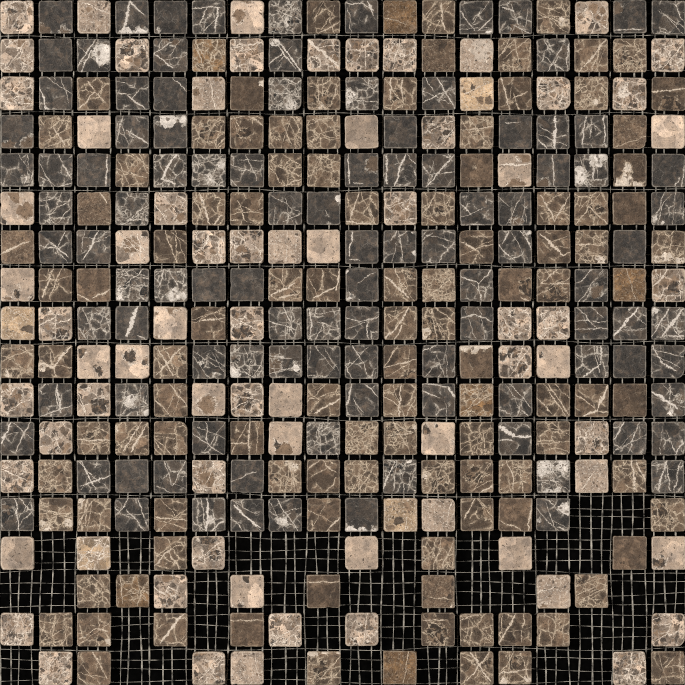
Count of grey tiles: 105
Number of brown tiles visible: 111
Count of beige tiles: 73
